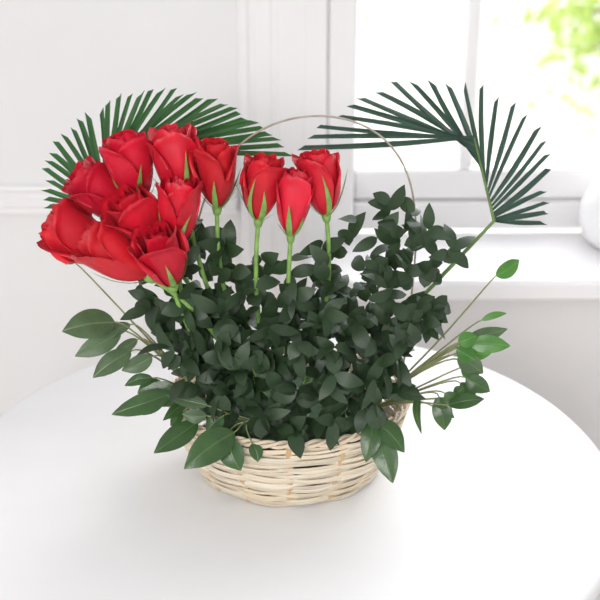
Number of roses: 12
